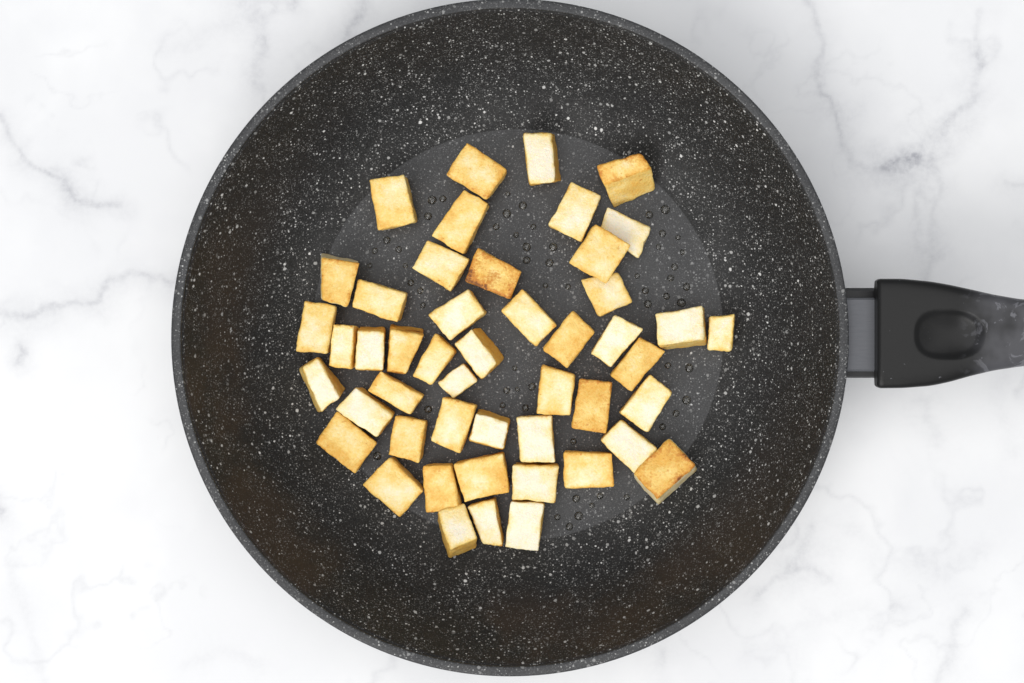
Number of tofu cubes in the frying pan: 48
